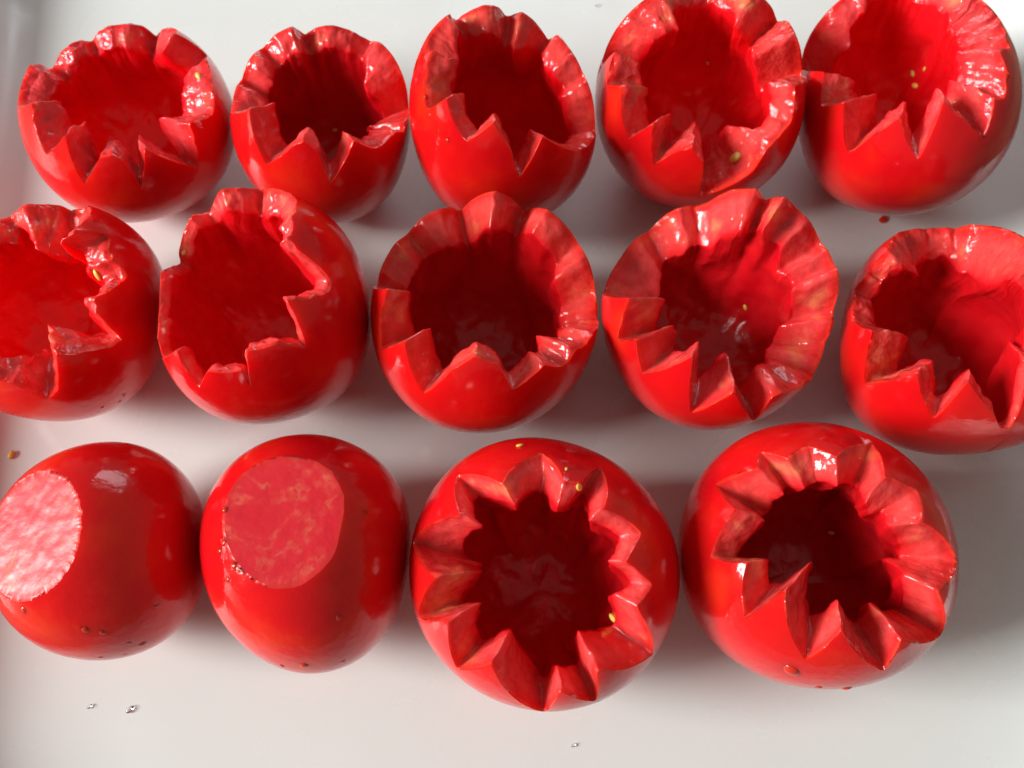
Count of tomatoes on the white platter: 14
